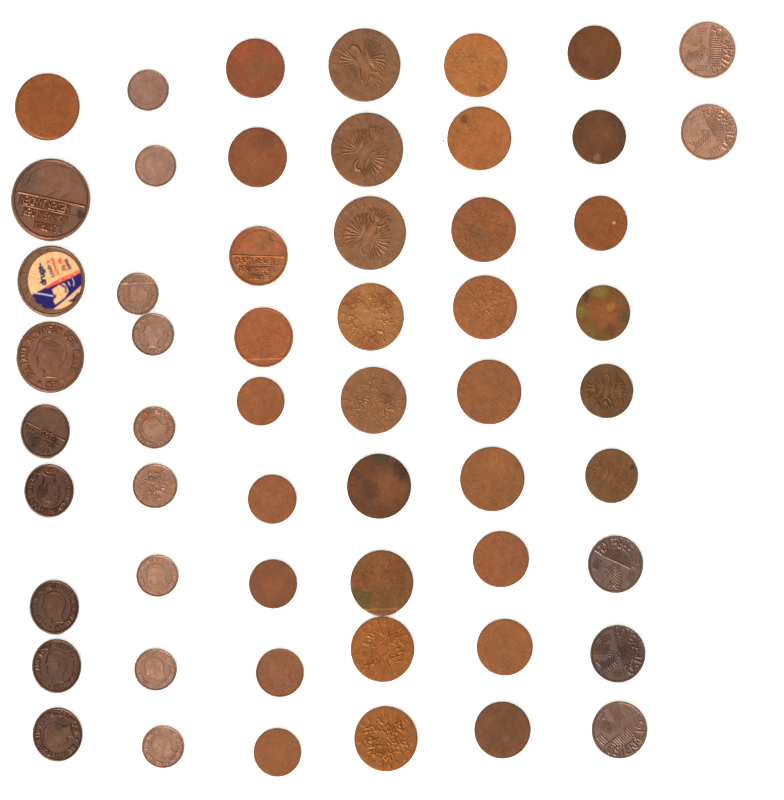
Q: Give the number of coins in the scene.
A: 56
